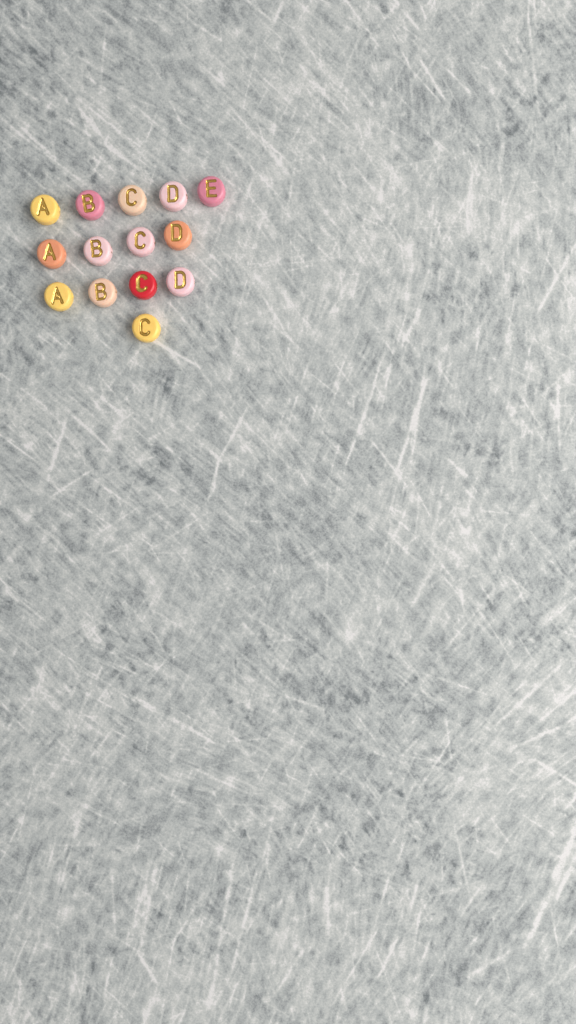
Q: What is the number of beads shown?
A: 14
